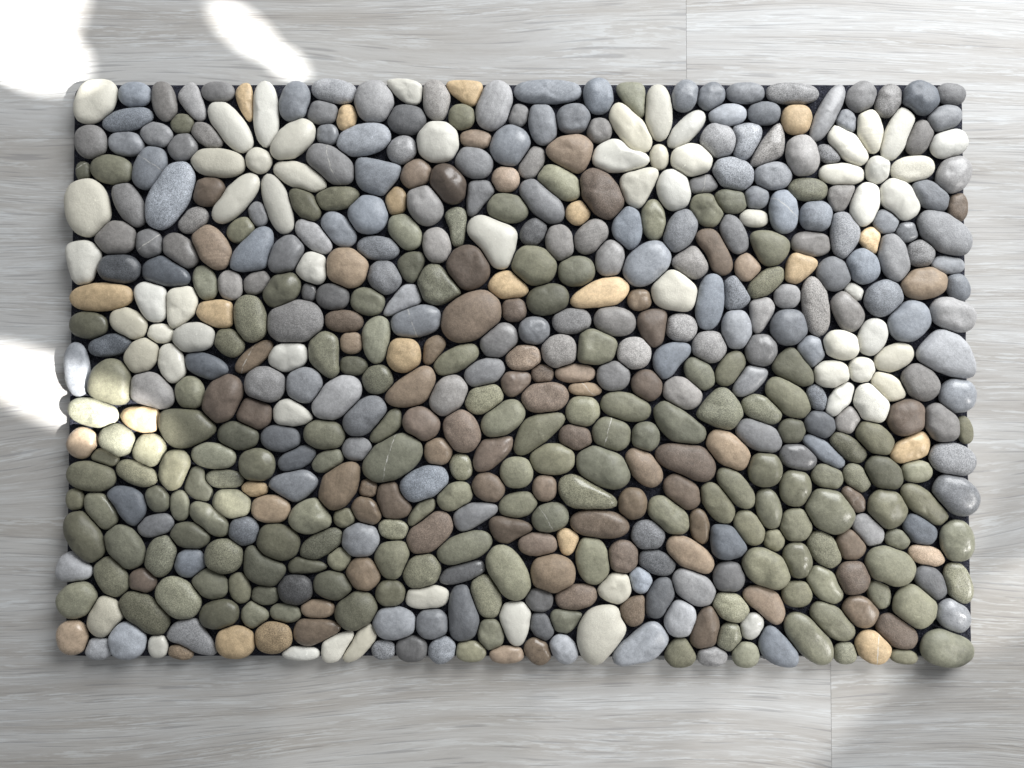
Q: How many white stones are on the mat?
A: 62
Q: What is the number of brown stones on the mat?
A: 97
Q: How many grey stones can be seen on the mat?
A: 195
